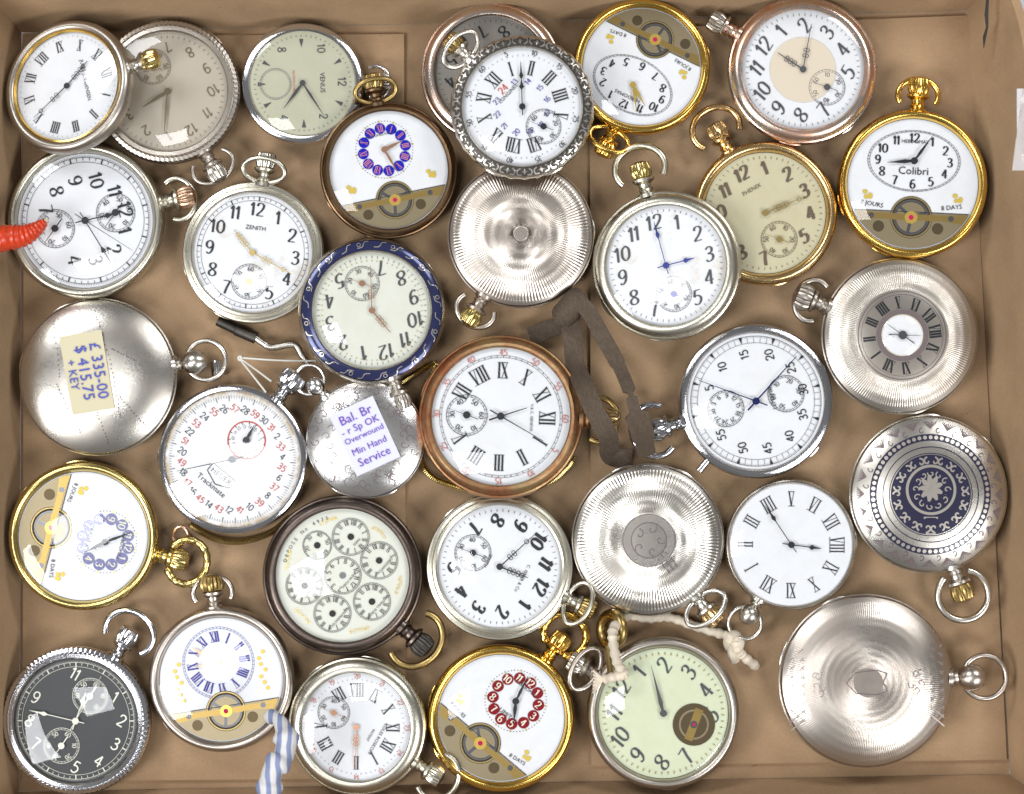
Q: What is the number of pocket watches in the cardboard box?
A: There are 33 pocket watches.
